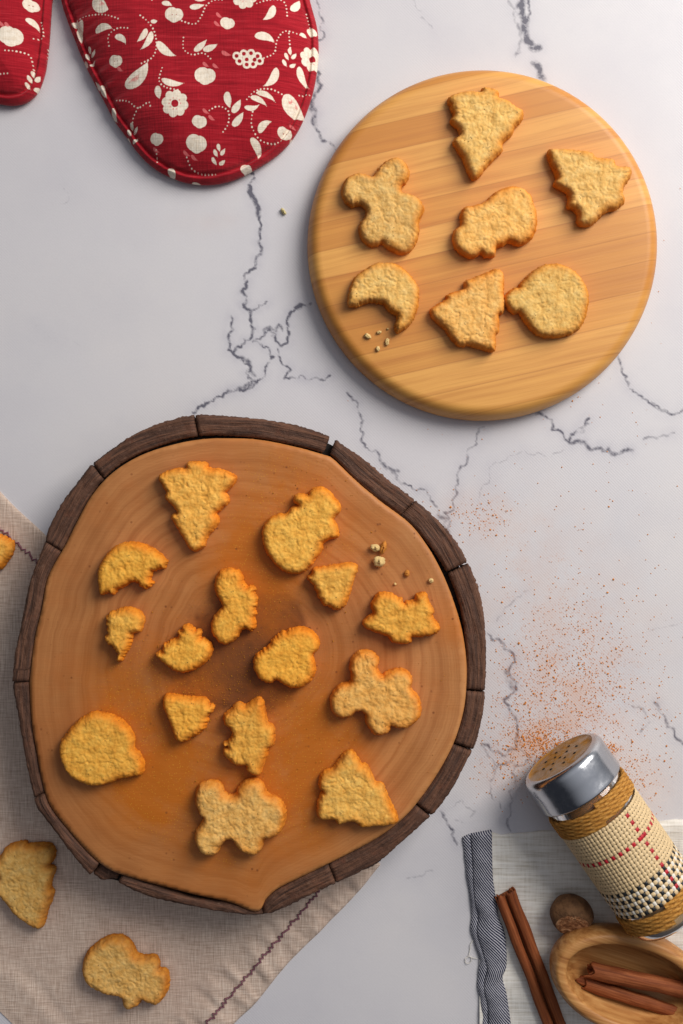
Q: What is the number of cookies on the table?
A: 25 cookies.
